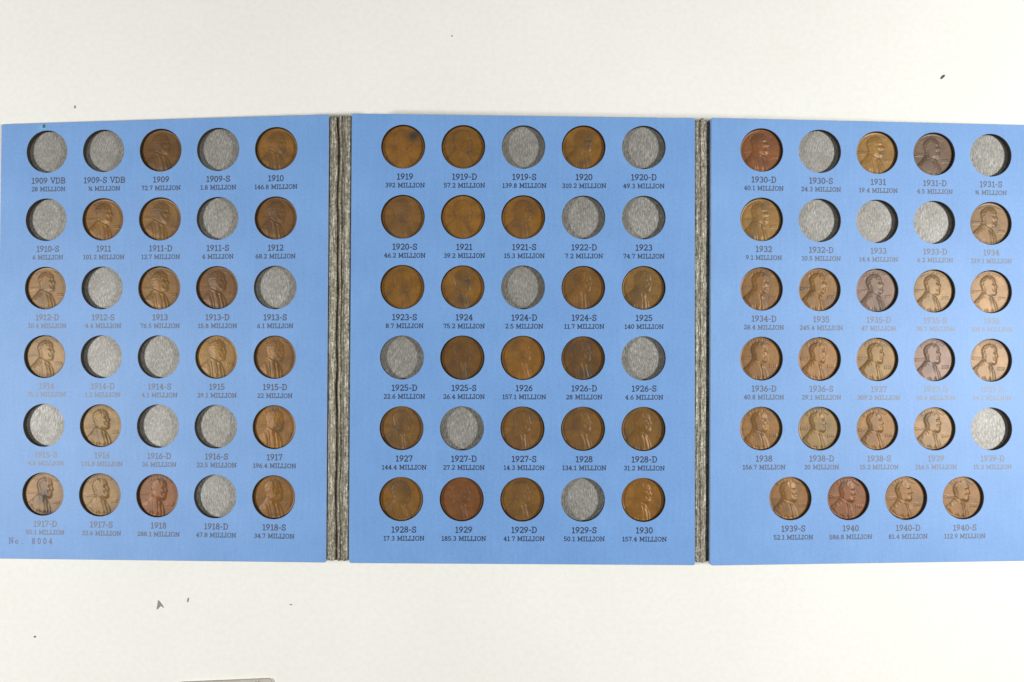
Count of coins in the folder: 61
